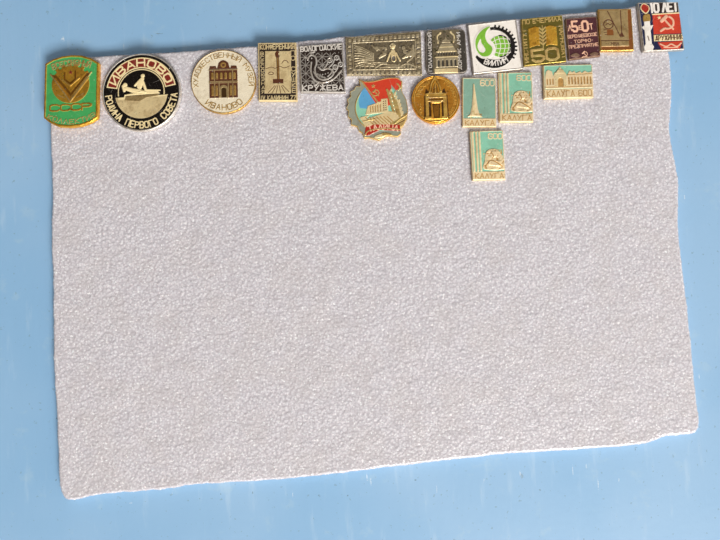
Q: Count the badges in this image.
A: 18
